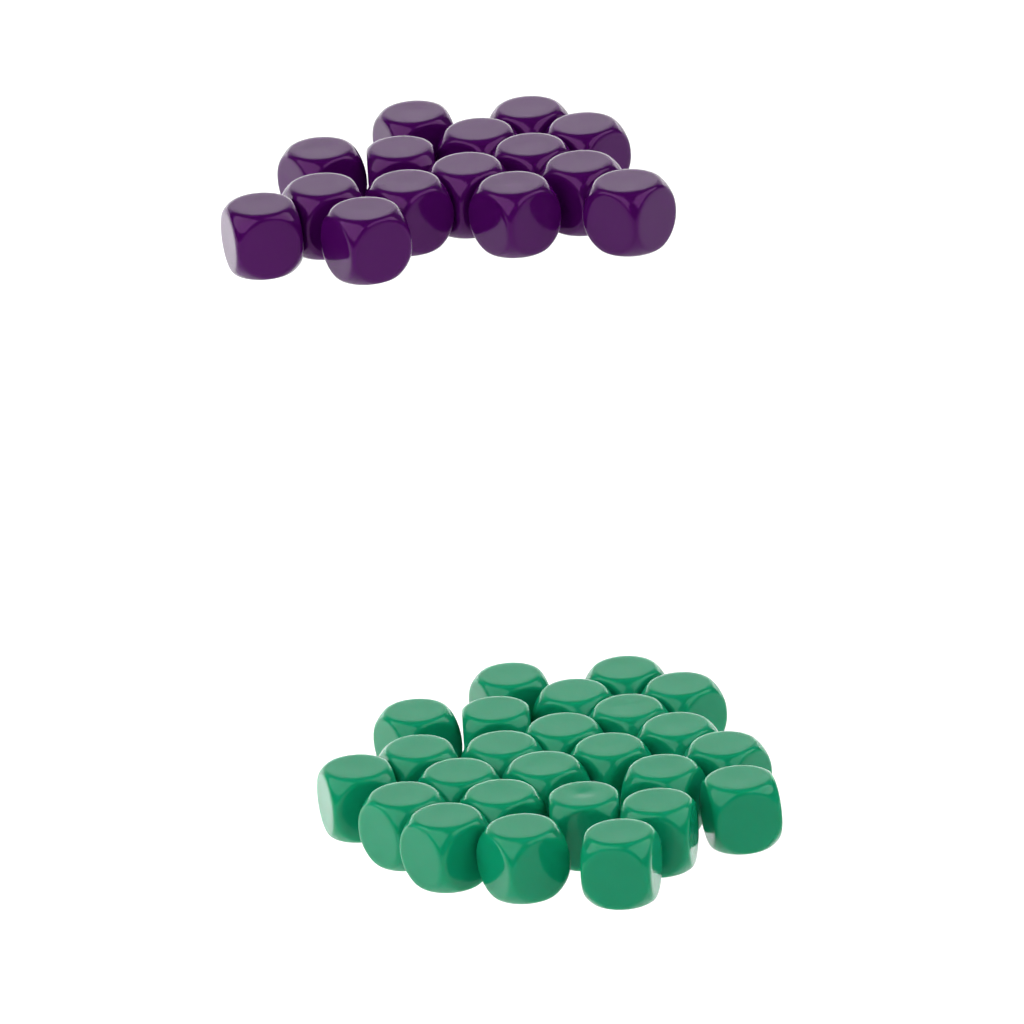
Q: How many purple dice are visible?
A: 15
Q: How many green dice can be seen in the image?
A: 25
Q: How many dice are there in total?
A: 40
